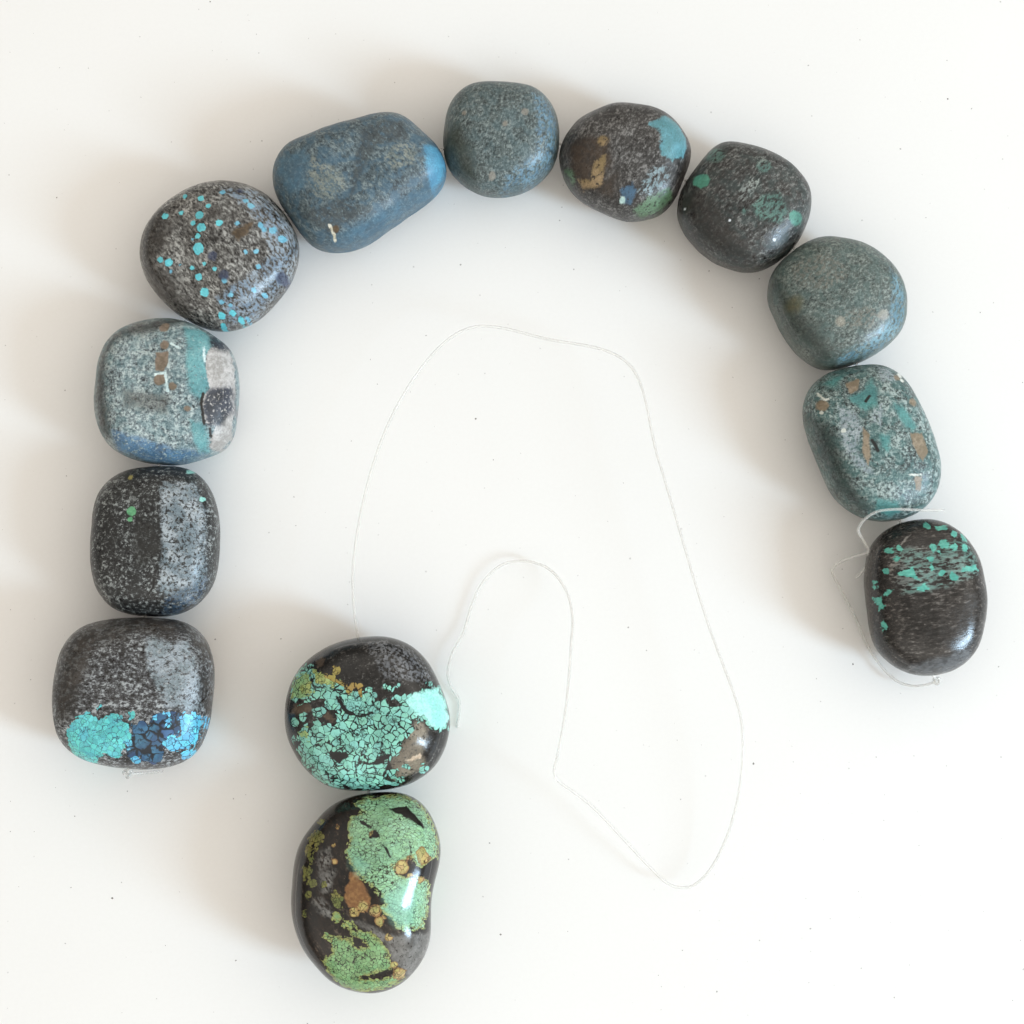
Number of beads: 13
